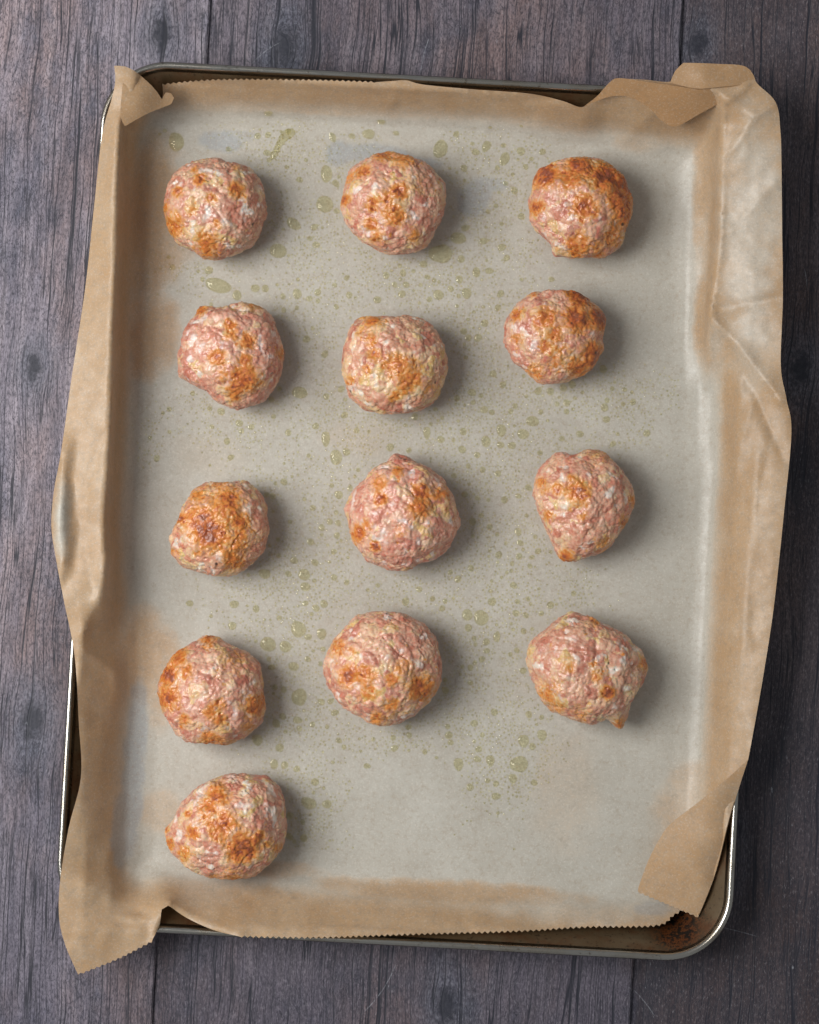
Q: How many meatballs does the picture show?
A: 13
